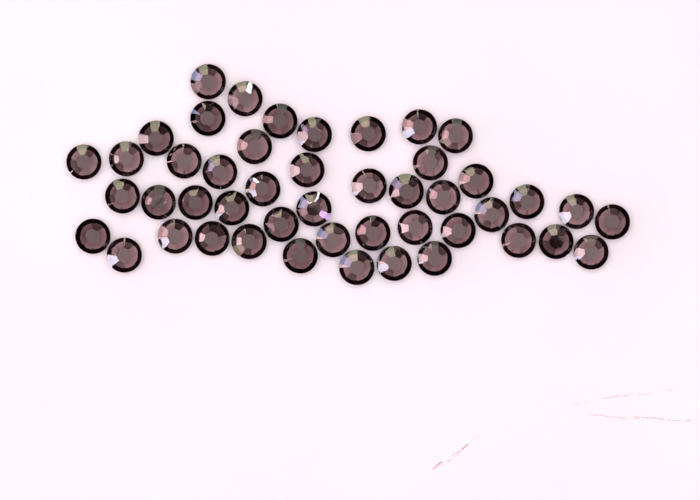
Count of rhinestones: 47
